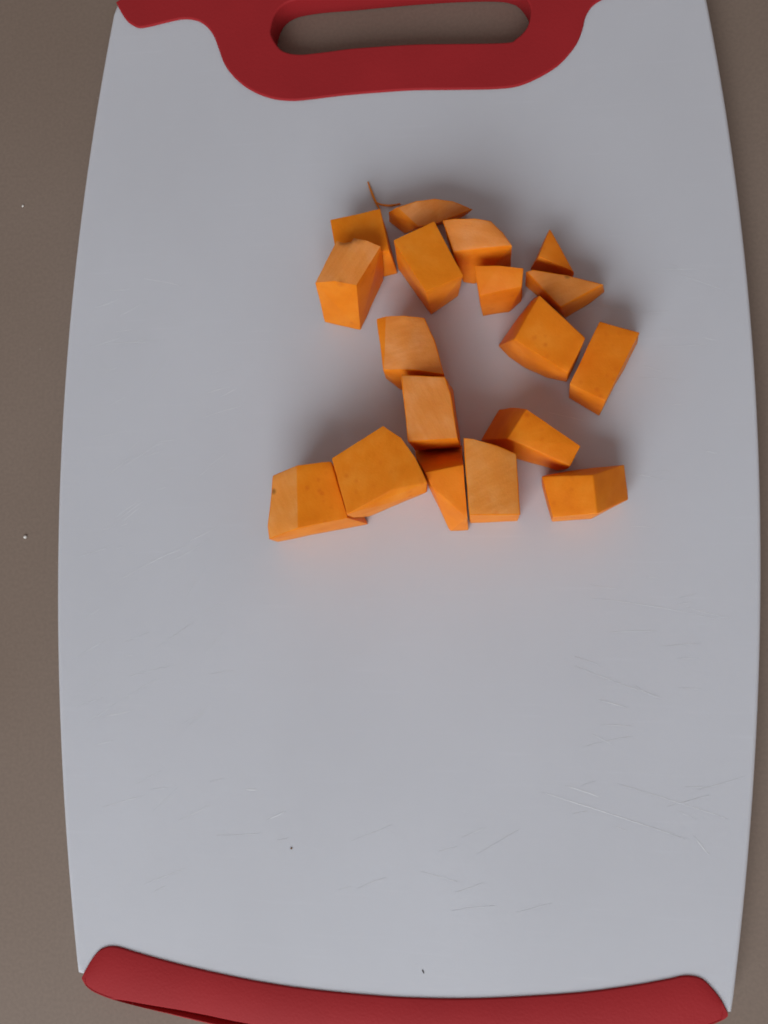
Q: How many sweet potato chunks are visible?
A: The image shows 18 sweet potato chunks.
